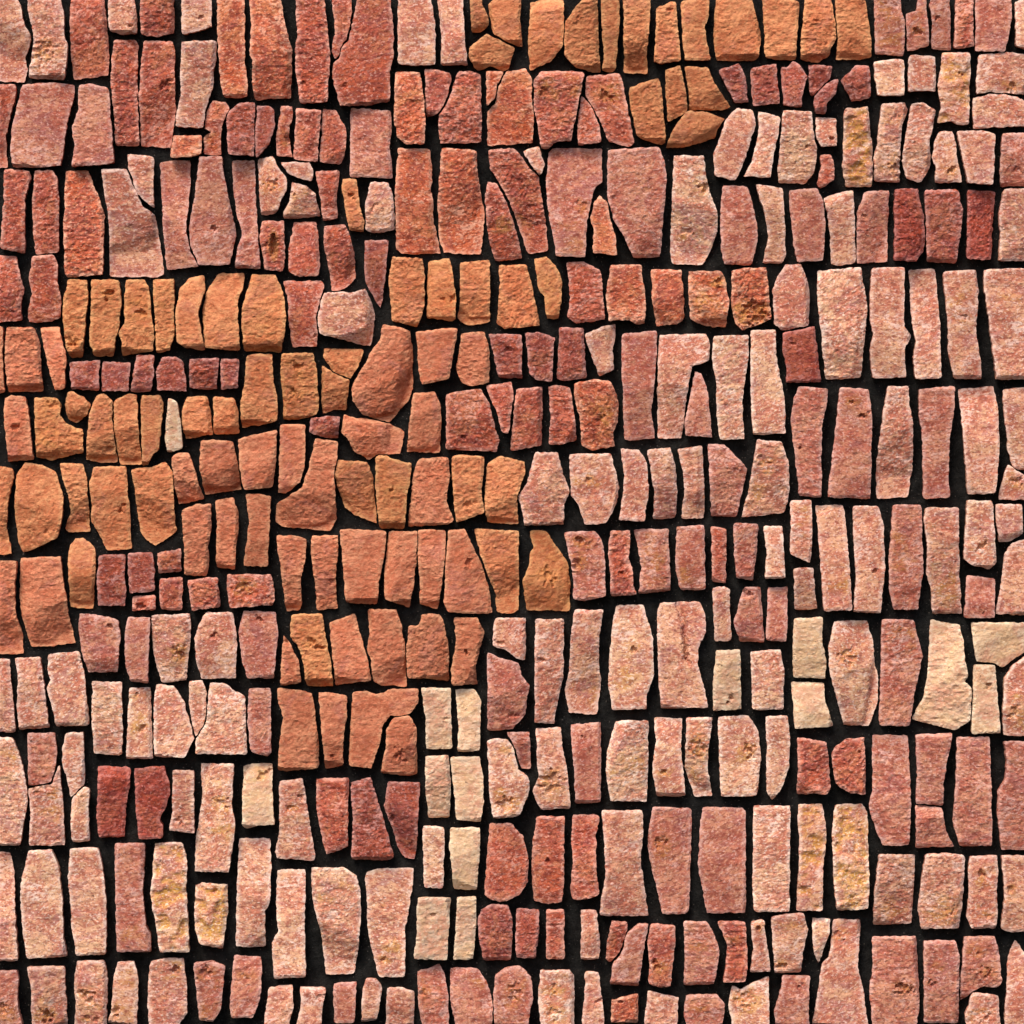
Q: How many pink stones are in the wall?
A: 194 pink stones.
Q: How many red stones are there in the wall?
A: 99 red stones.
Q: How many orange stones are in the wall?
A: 89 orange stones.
